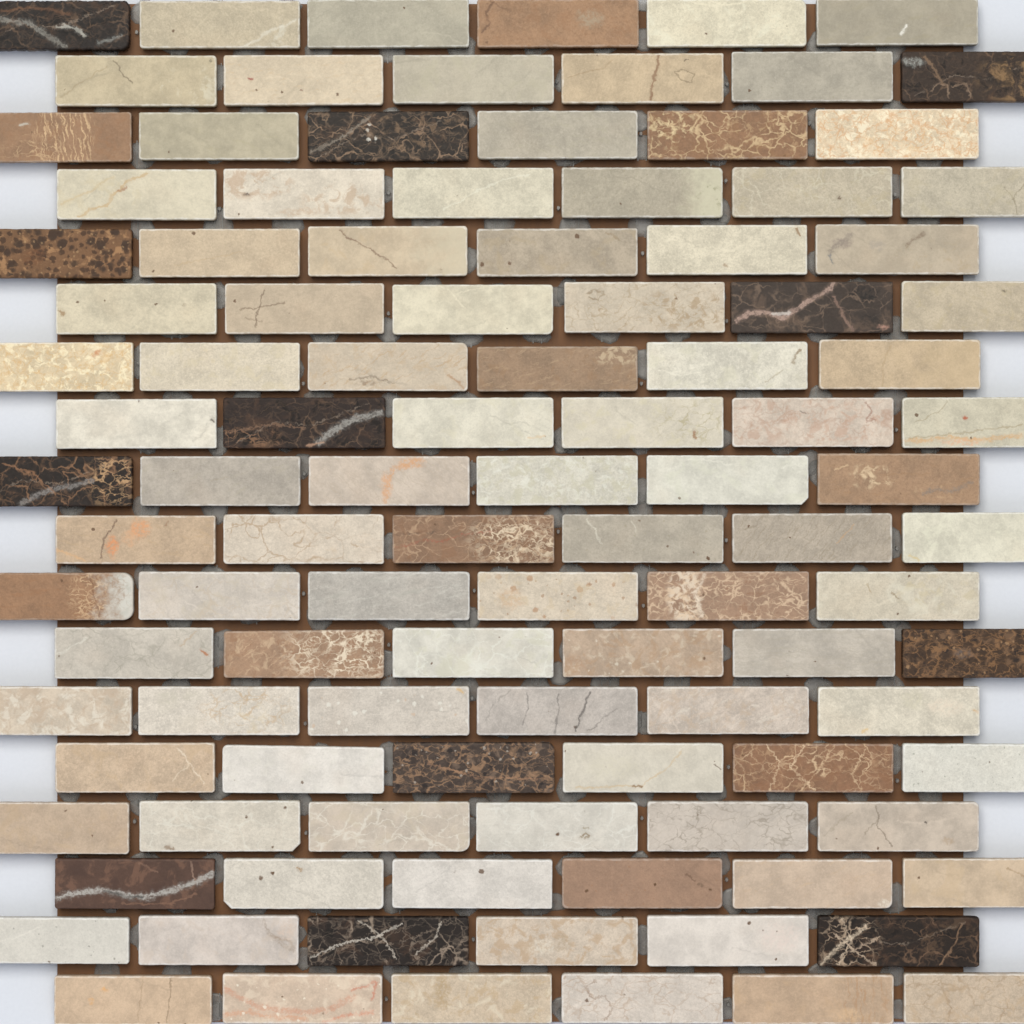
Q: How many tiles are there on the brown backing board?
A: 108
